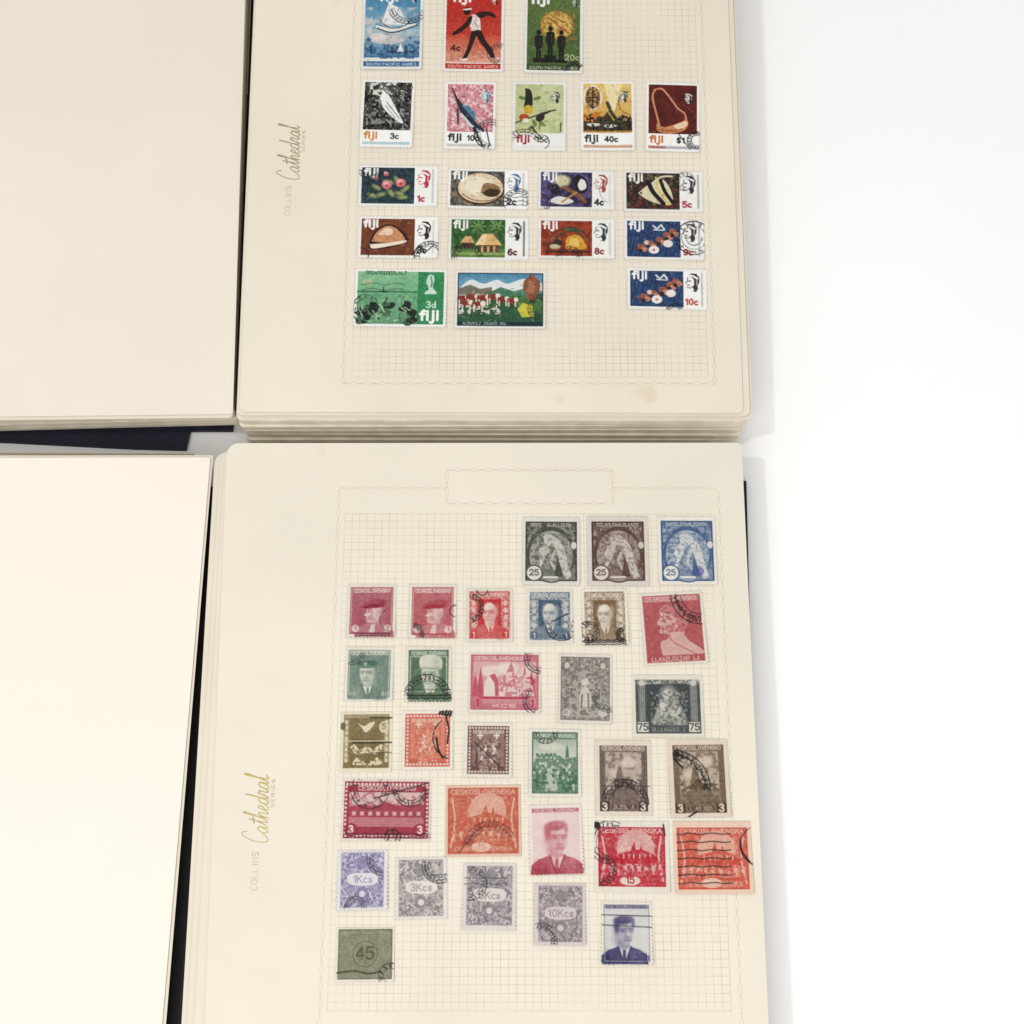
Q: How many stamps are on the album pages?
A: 50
